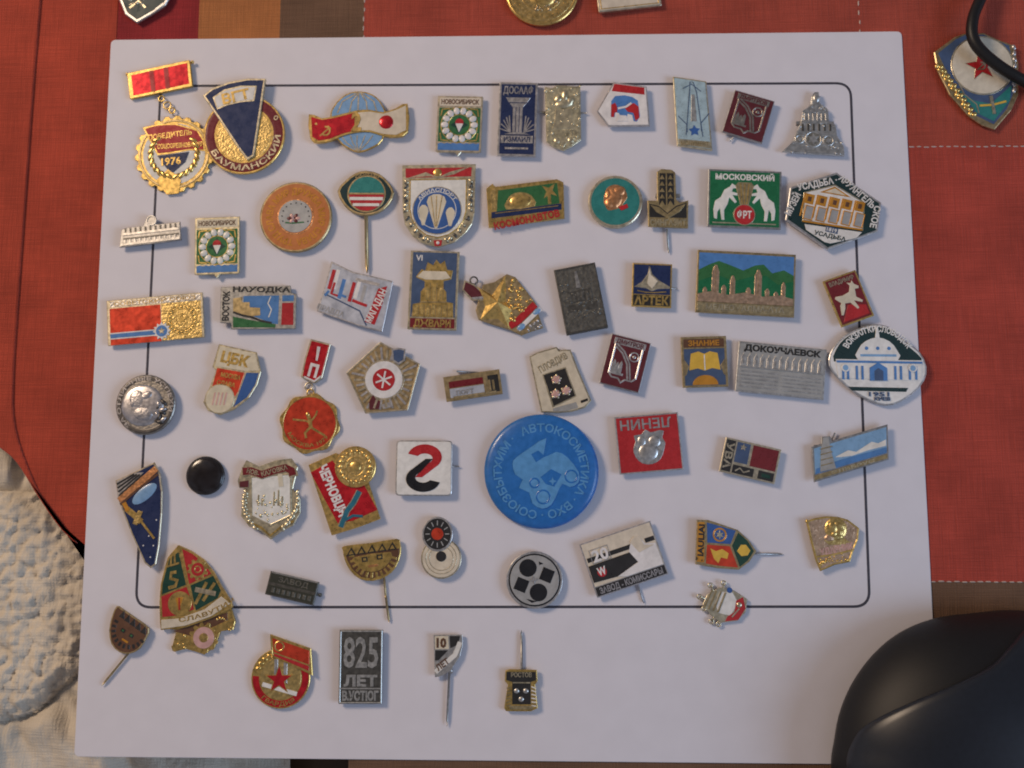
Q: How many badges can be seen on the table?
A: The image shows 66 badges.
